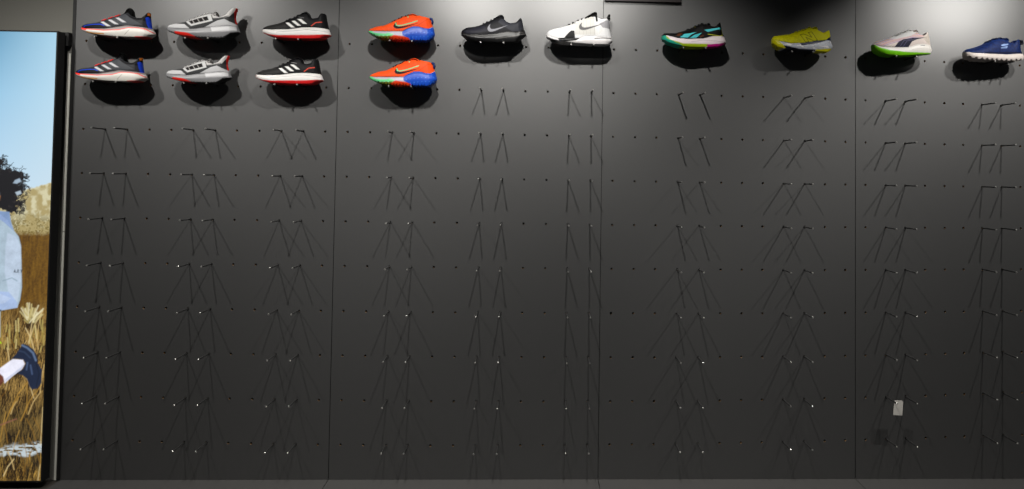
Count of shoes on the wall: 14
